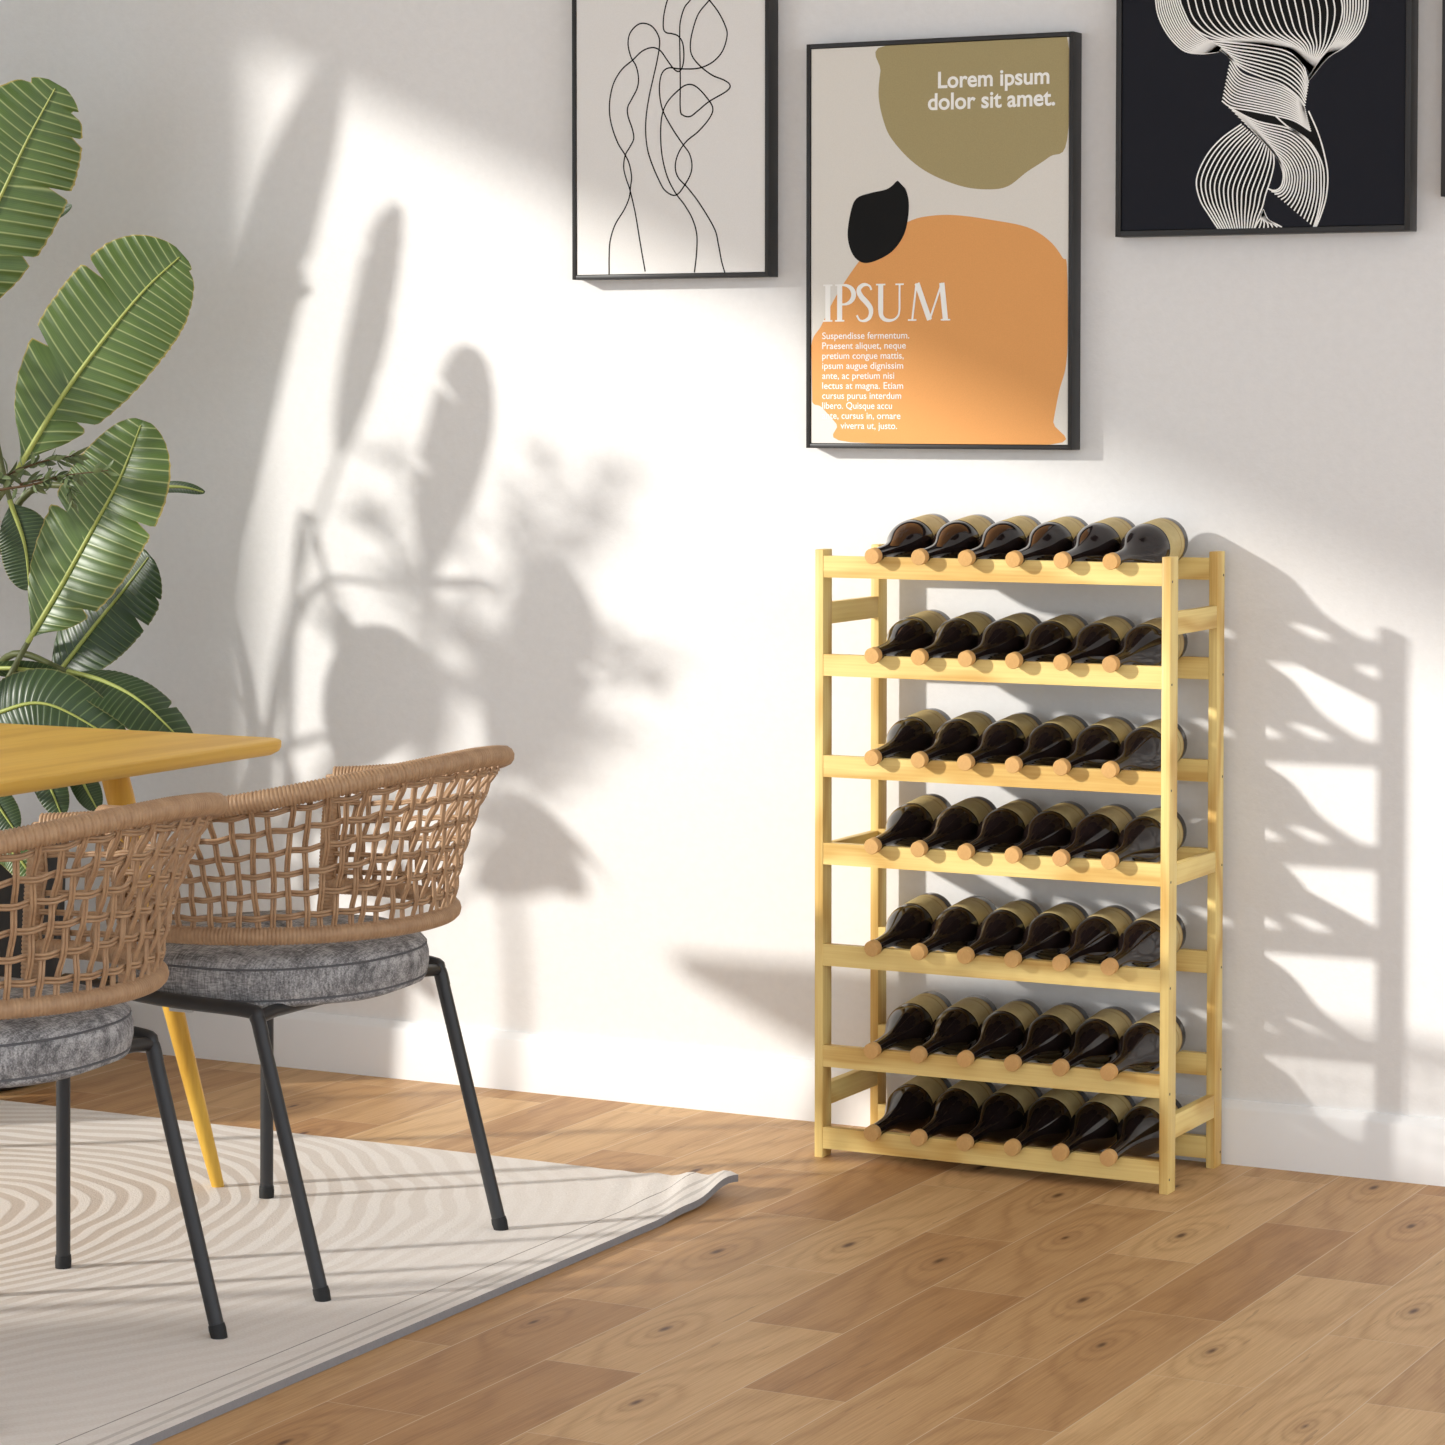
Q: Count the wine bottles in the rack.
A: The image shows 42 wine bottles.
